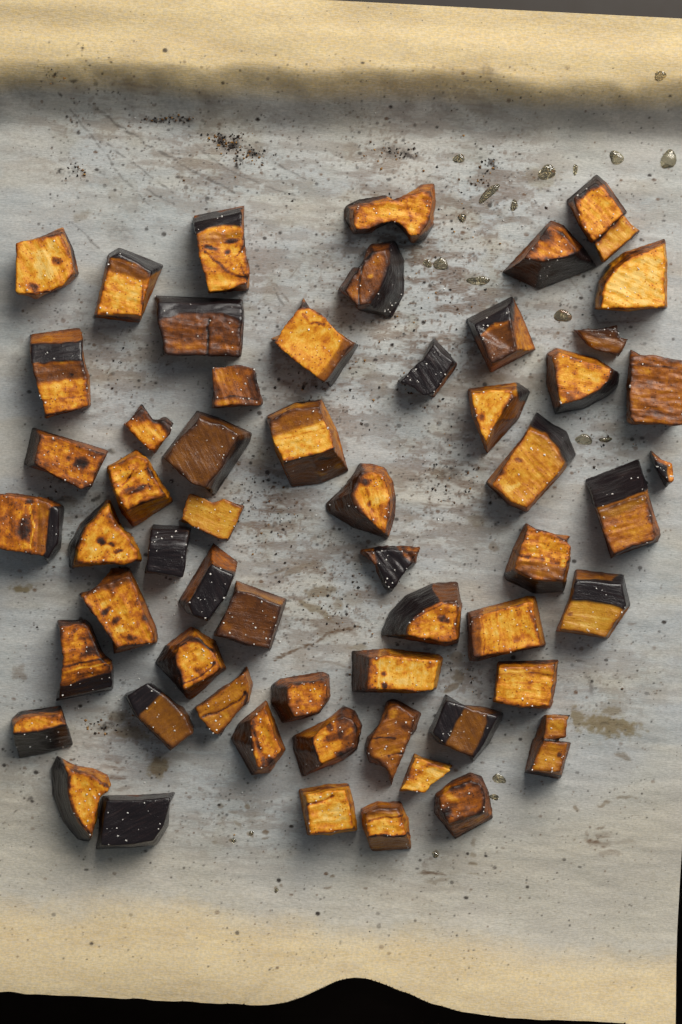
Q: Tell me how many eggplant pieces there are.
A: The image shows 58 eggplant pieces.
